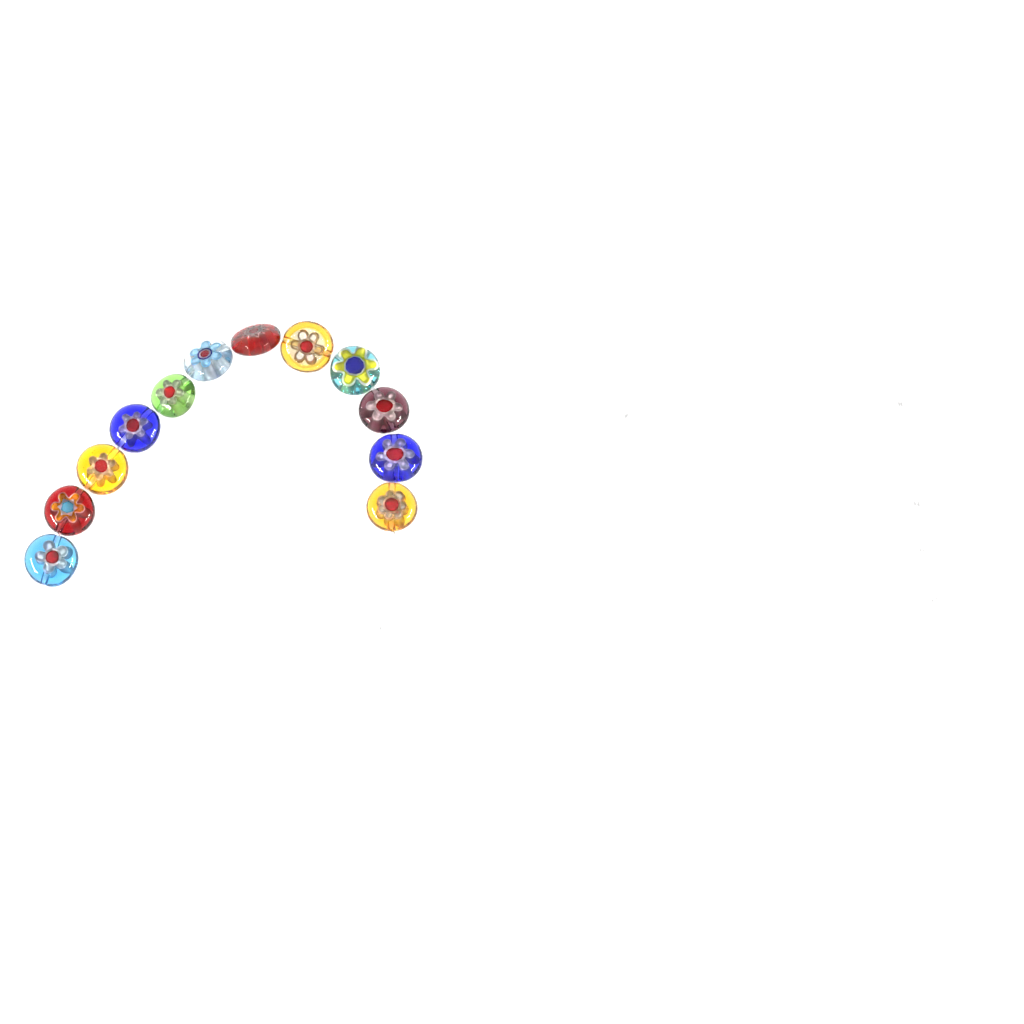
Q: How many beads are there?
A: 12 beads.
